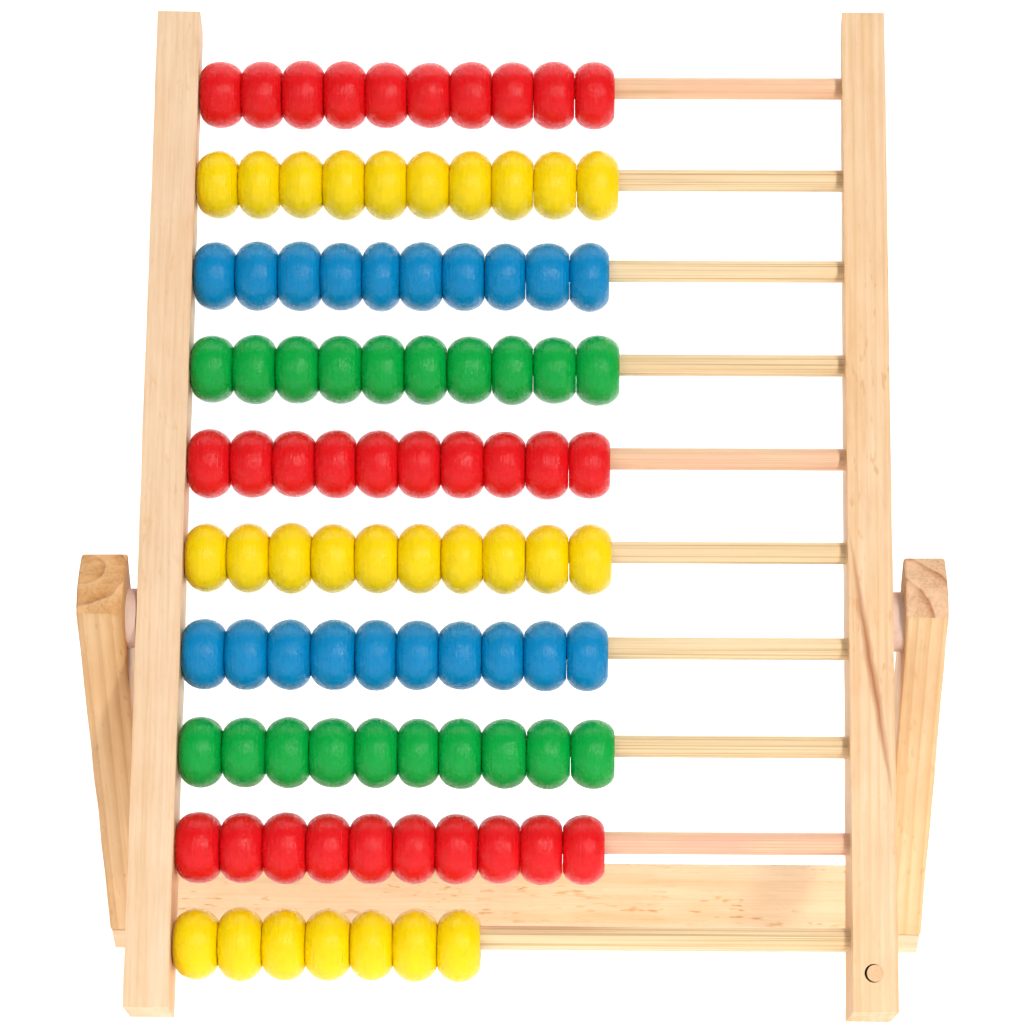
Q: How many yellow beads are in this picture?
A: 27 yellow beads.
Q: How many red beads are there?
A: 30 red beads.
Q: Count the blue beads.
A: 20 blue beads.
